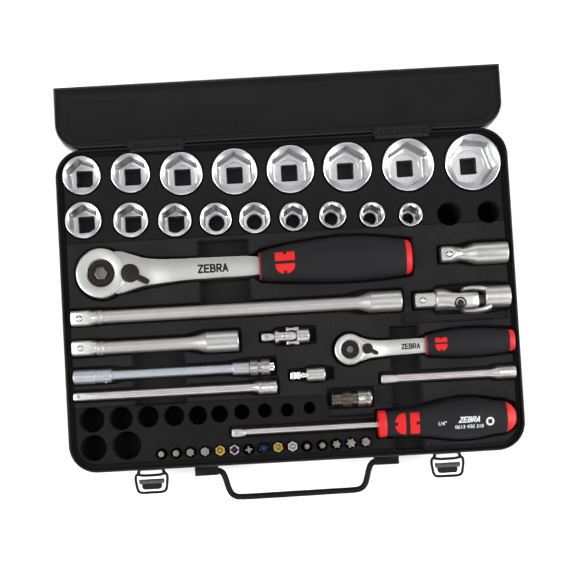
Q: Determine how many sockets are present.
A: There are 17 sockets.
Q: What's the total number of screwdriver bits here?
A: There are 15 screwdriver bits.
